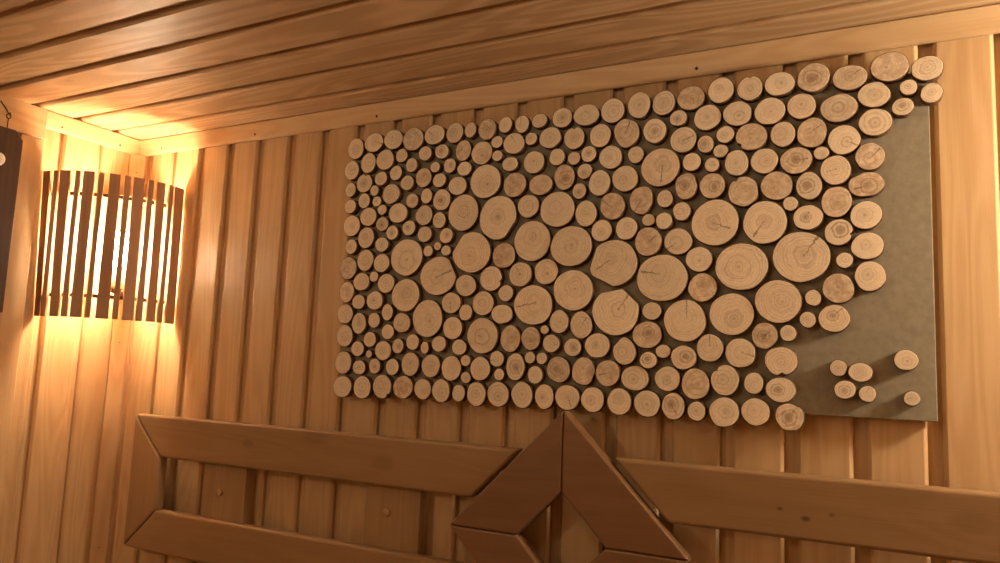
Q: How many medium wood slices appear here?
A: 154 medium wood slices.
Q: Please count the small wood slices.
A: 103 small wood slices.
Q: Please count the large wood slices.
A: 25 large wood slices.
